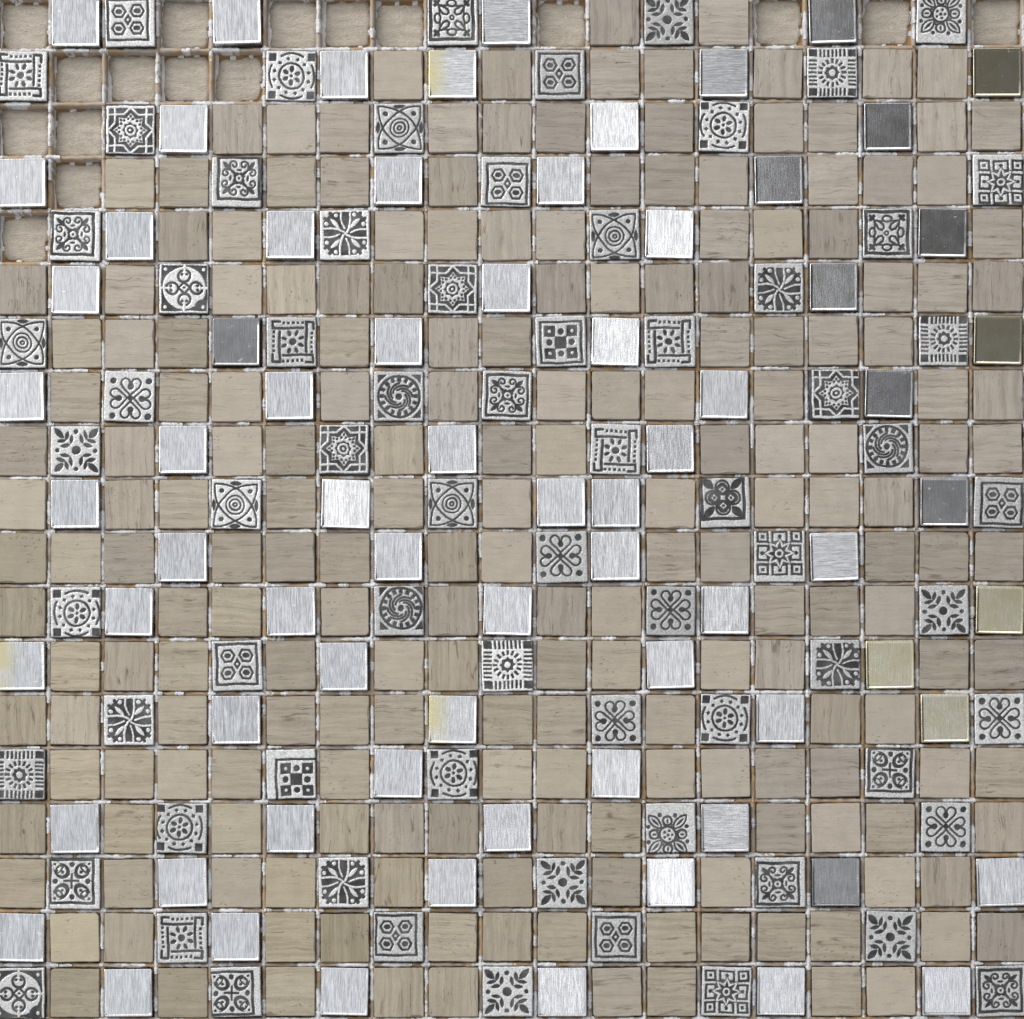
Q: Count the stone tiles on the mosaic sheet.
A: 200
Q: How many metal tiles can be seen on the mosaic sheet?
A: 73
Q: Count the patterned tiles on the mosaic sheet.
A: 71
